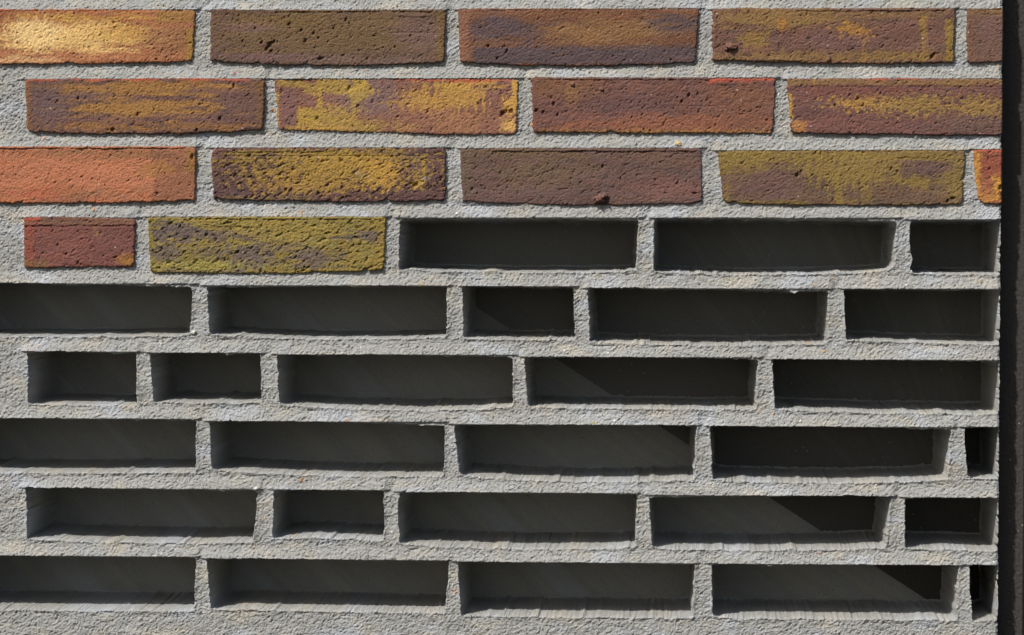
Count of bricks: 16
